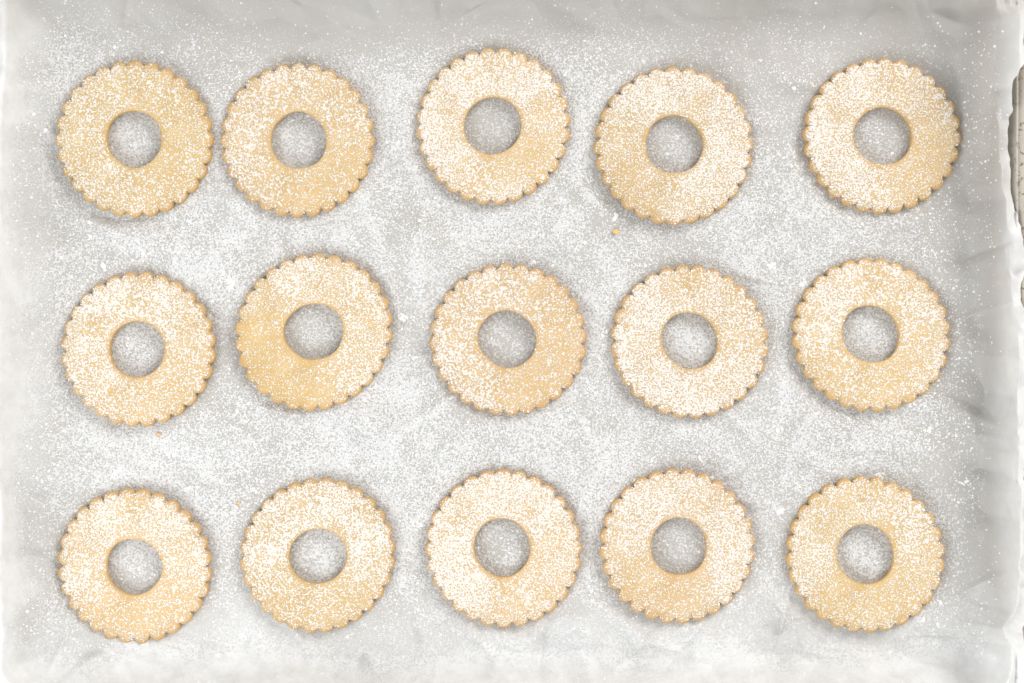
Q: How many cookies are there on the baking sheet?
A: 15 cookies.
